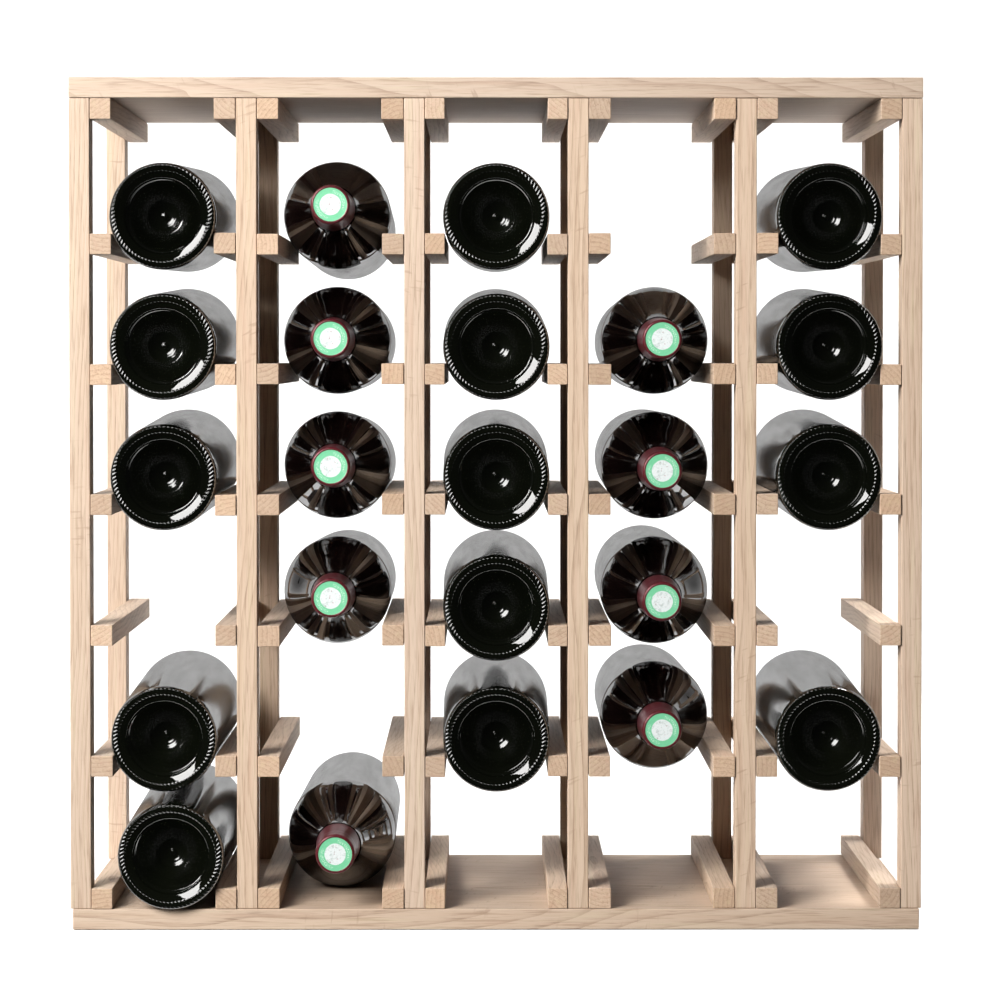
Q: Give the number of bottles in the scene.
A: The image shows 23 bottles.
